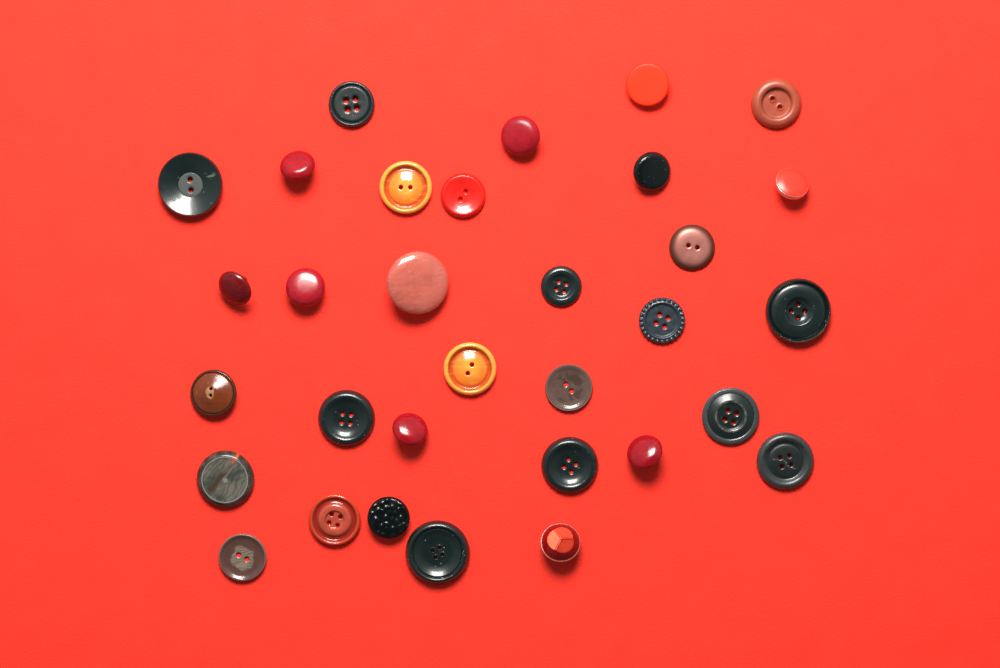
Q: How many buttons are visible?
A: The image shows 32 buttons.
